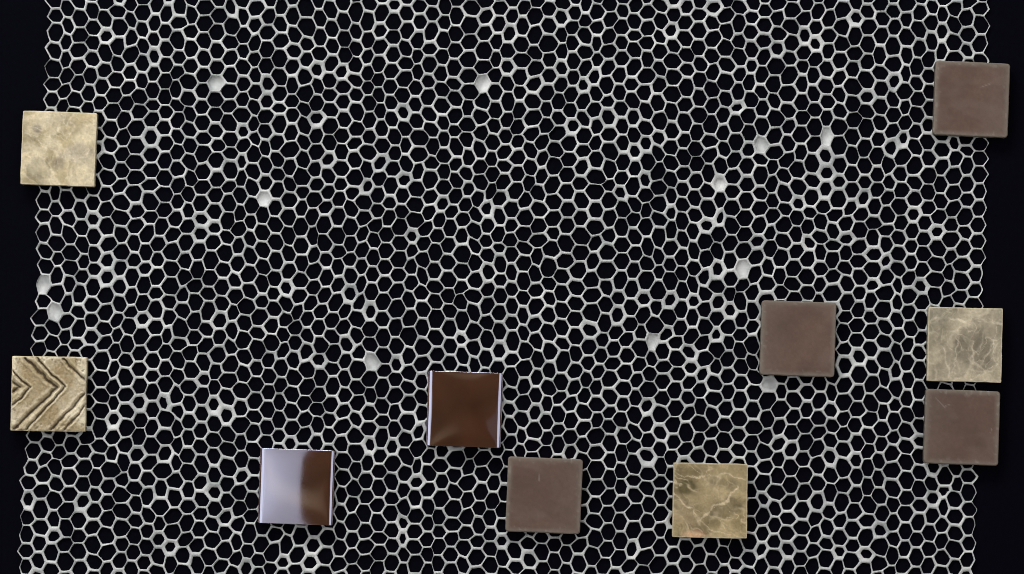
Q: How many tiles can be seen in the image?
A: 10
